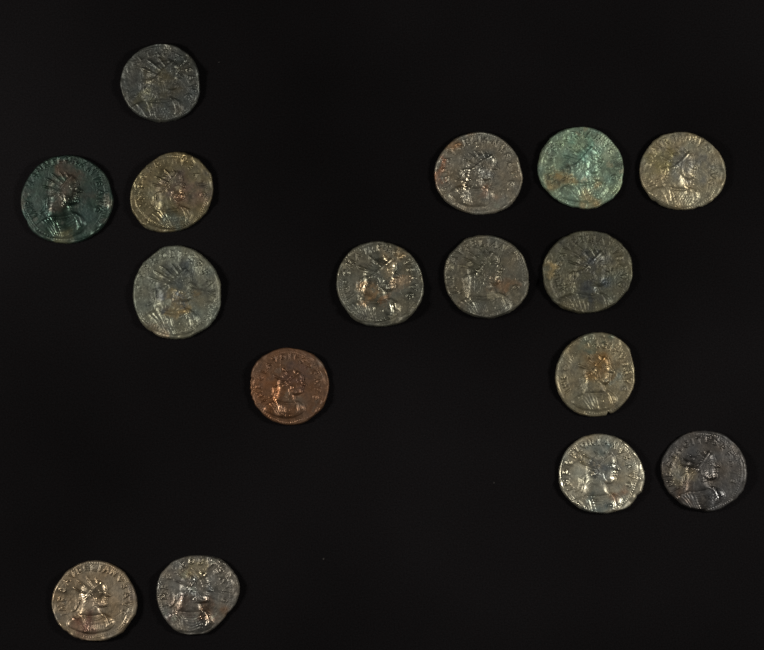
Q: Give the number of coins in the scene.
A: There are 16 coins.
